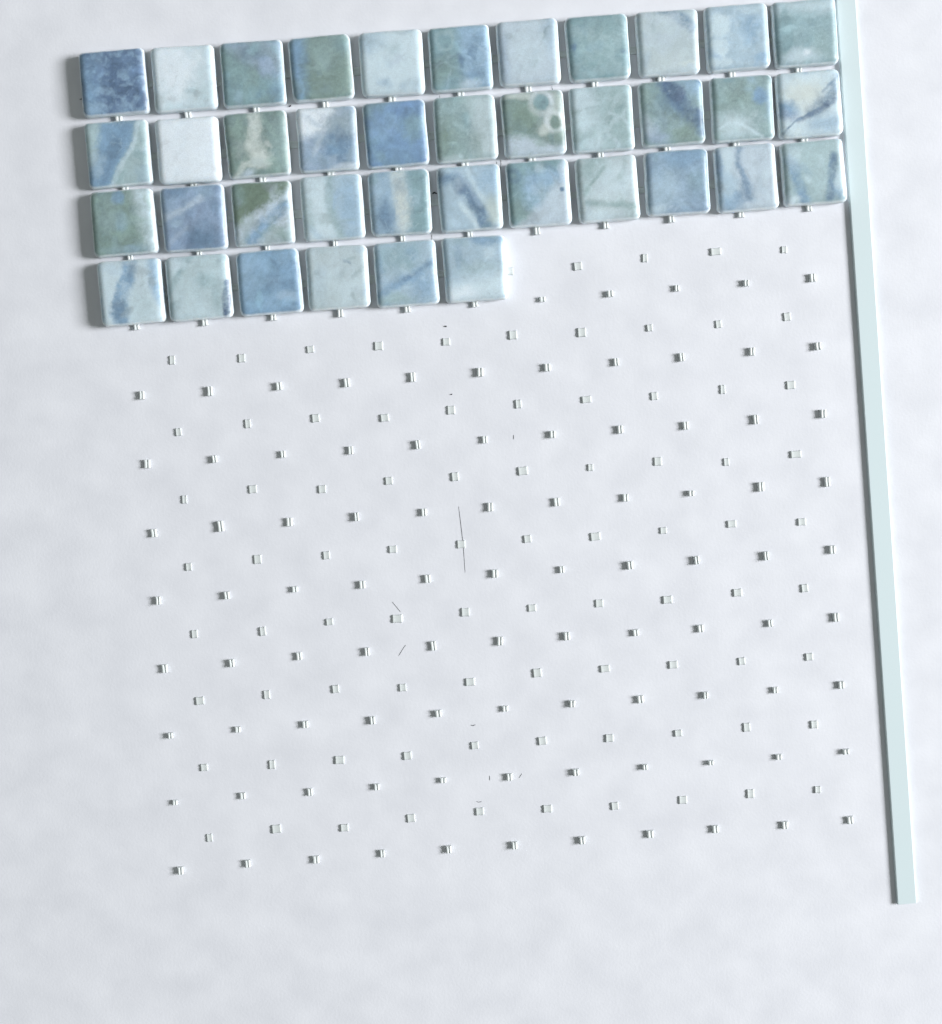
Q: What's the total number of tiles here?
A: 39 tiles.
